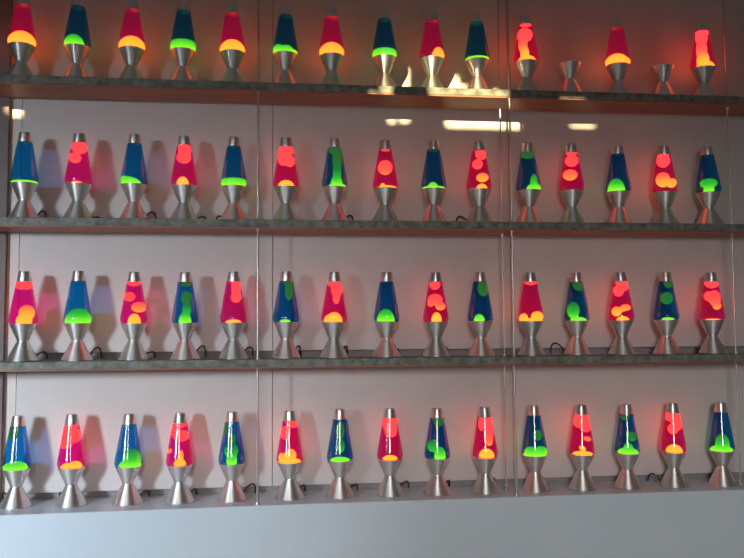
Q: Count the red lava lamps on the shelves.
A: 30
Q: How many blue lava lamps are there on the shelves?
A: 28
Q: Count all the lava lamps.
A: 58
